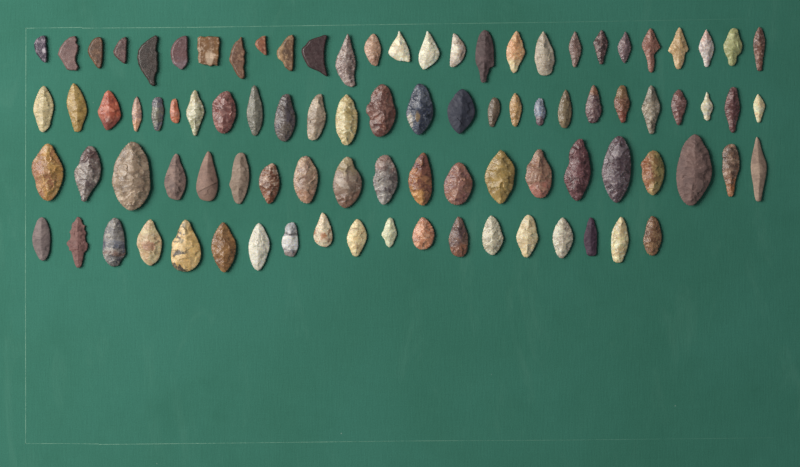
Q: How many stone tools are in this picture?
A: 92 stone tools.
